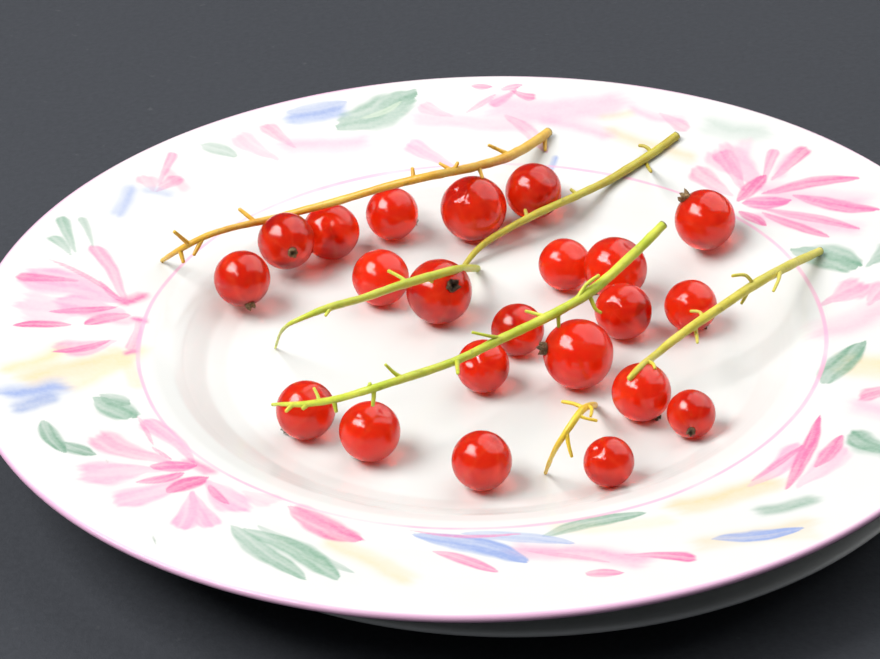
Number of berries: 22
